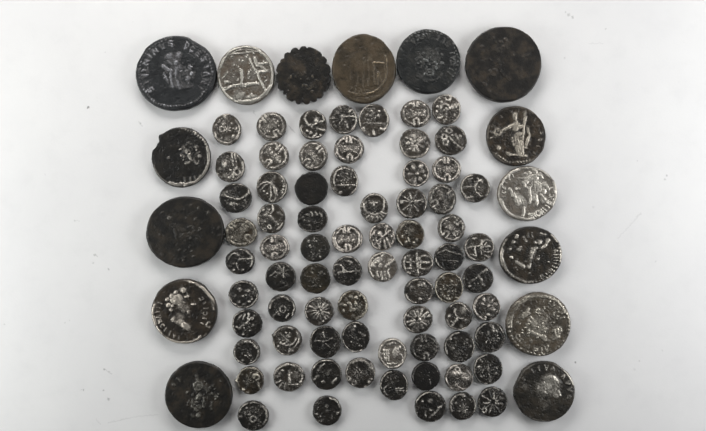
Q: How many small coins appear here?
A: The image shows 72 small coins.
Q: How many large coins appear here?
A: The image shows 15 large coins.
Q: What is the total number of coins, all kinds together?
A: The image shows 87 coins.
